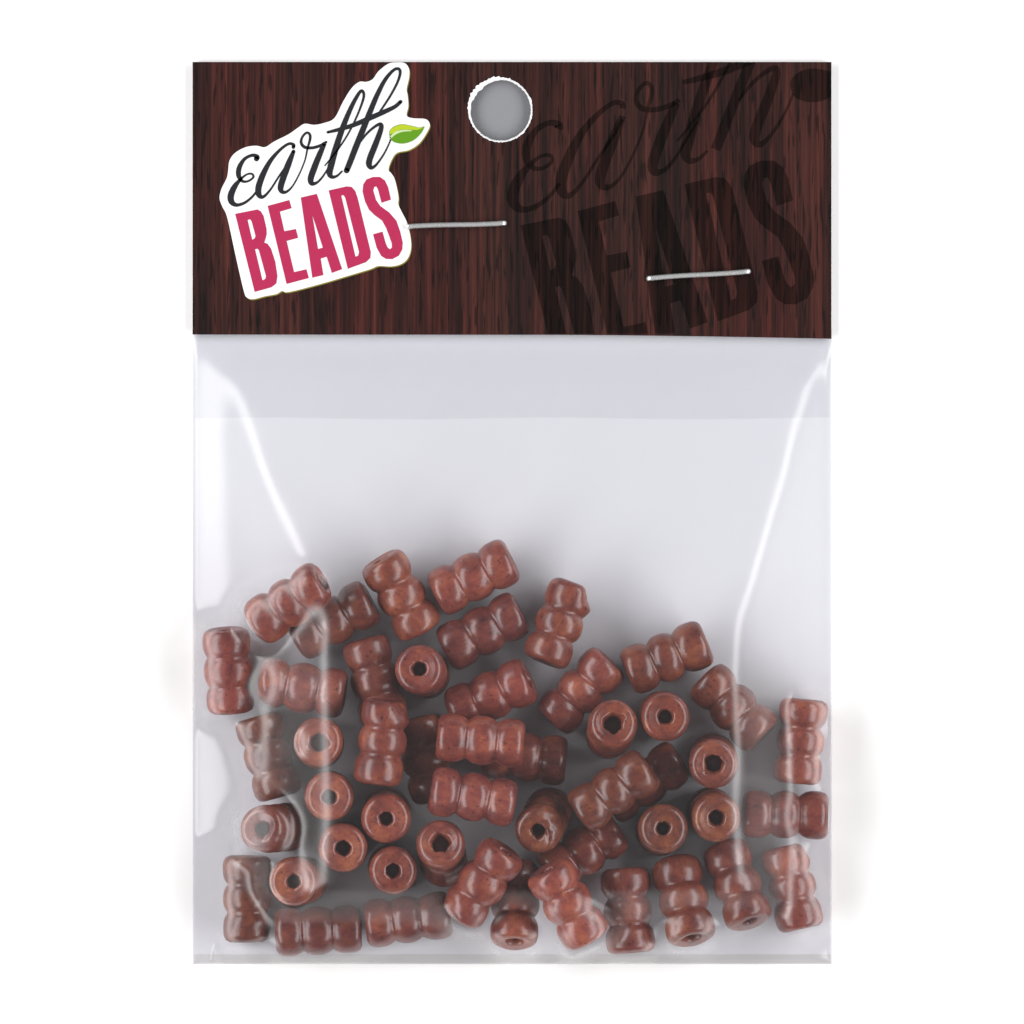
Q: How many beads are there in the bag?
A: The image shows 49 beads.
